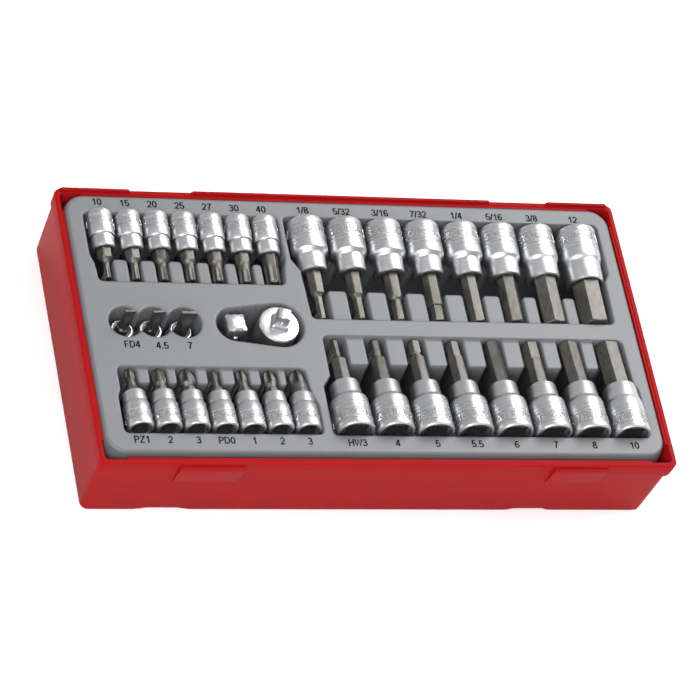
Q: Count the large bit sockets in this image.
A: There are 16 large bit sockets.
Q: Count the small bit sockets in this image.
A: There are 17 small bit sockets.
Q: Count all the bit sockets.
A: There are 33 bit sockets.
